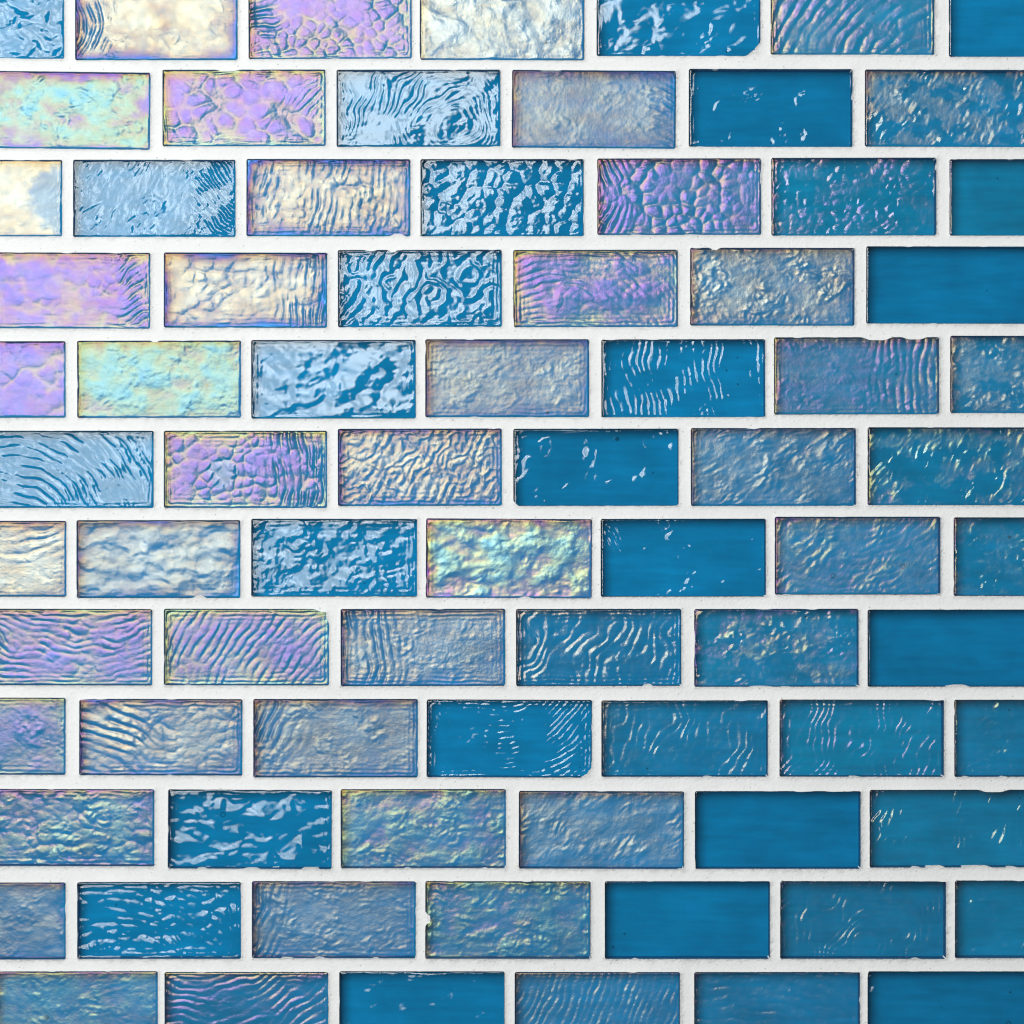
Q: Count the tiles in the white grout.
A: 78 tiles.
